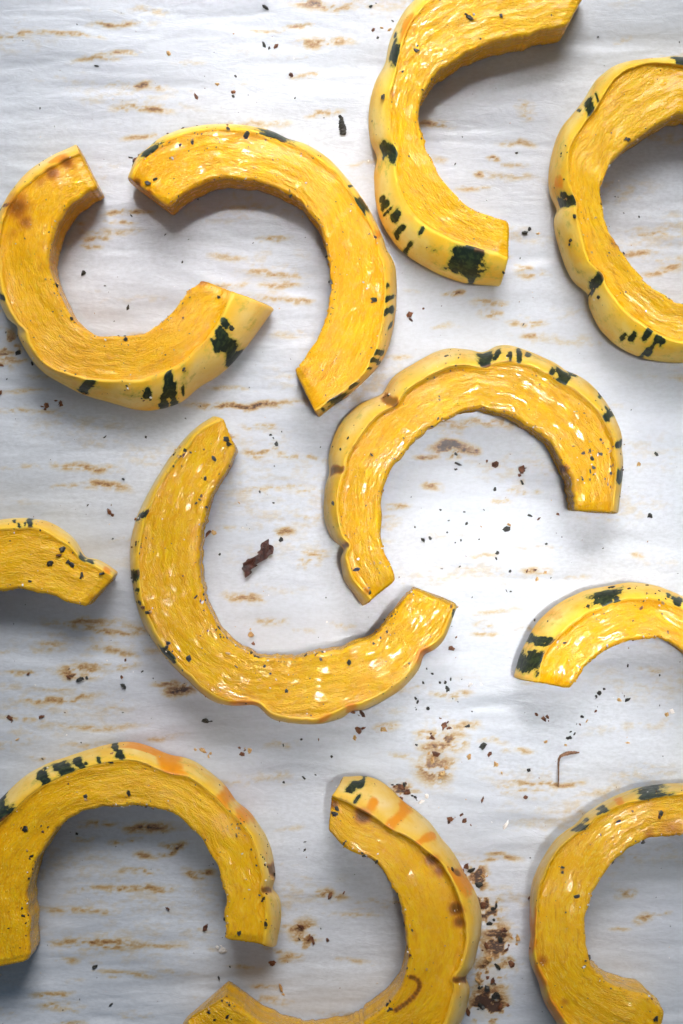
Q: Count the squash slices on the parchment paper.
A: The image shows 11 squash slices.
